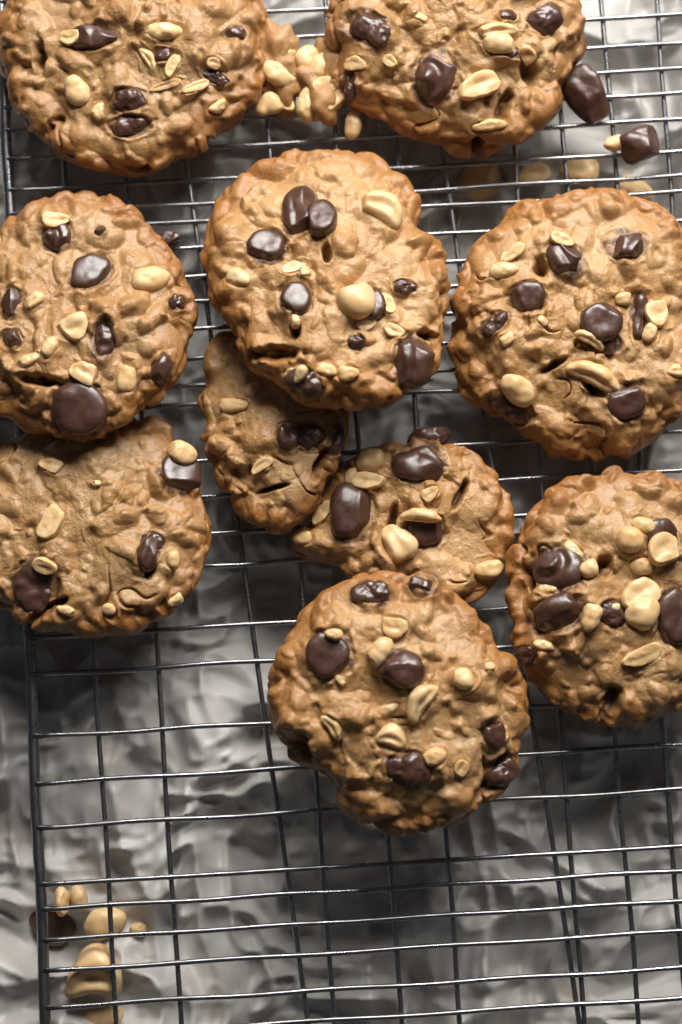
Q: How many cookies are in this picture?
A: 10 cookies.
